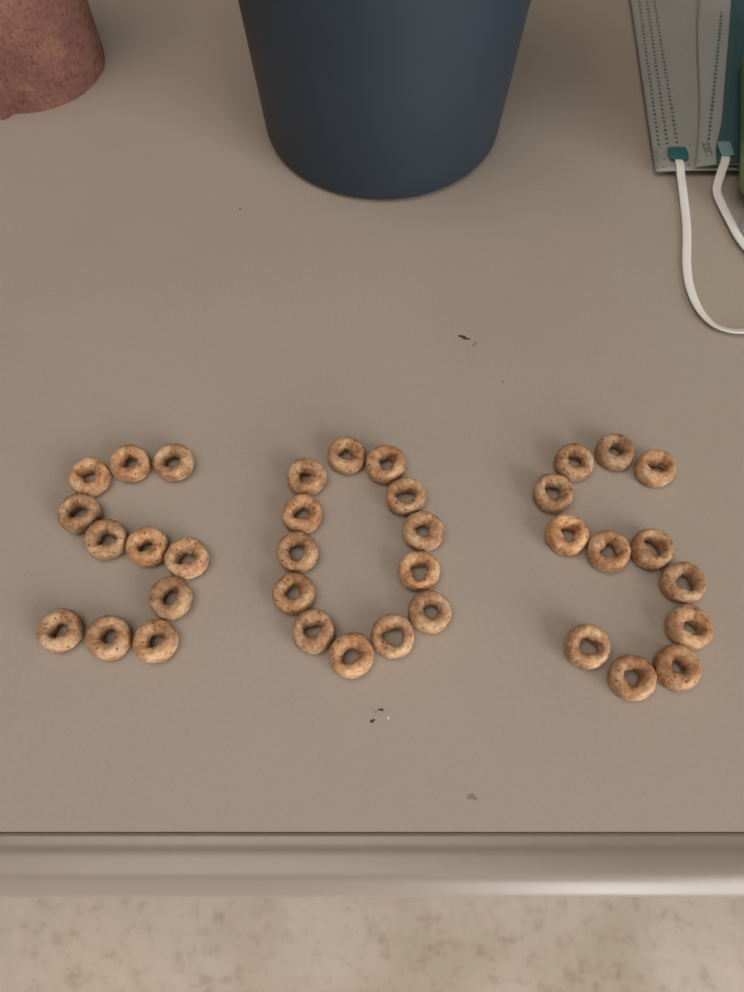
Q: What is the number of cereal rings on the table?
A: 36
